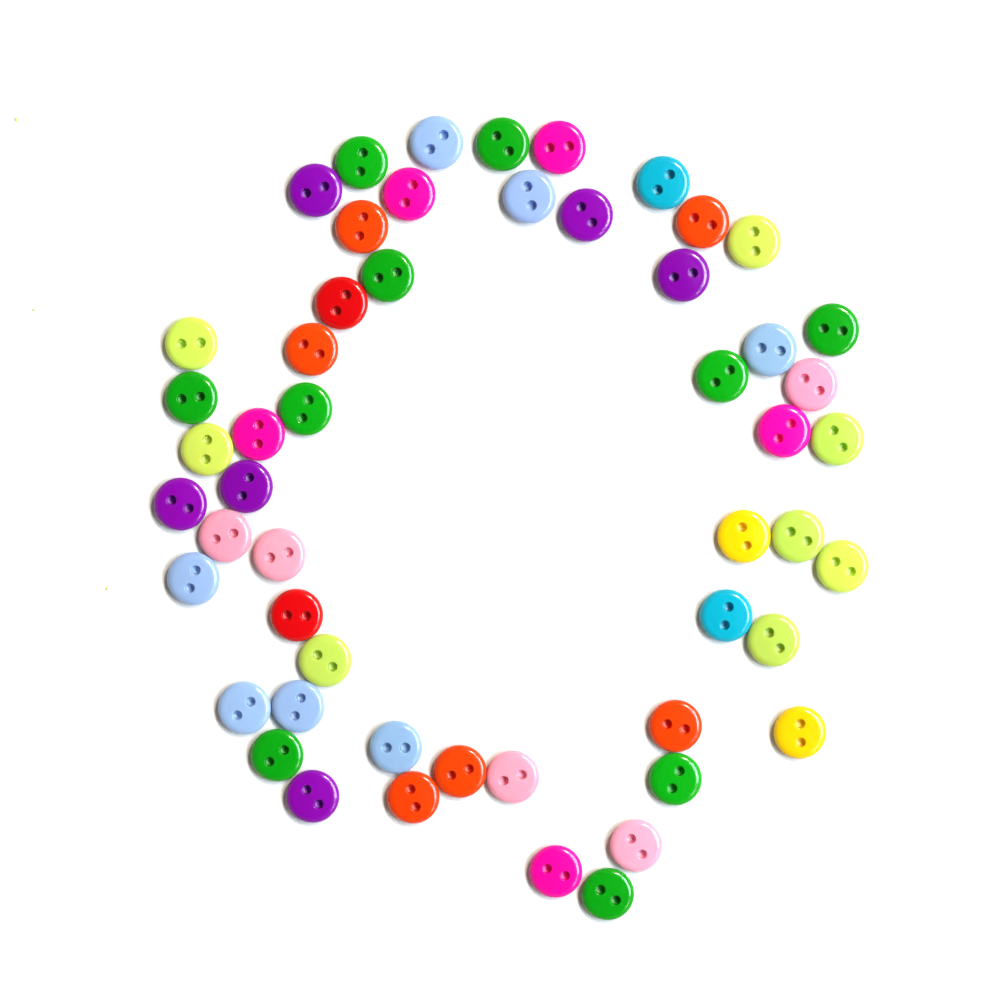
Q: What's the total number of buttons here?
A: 53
